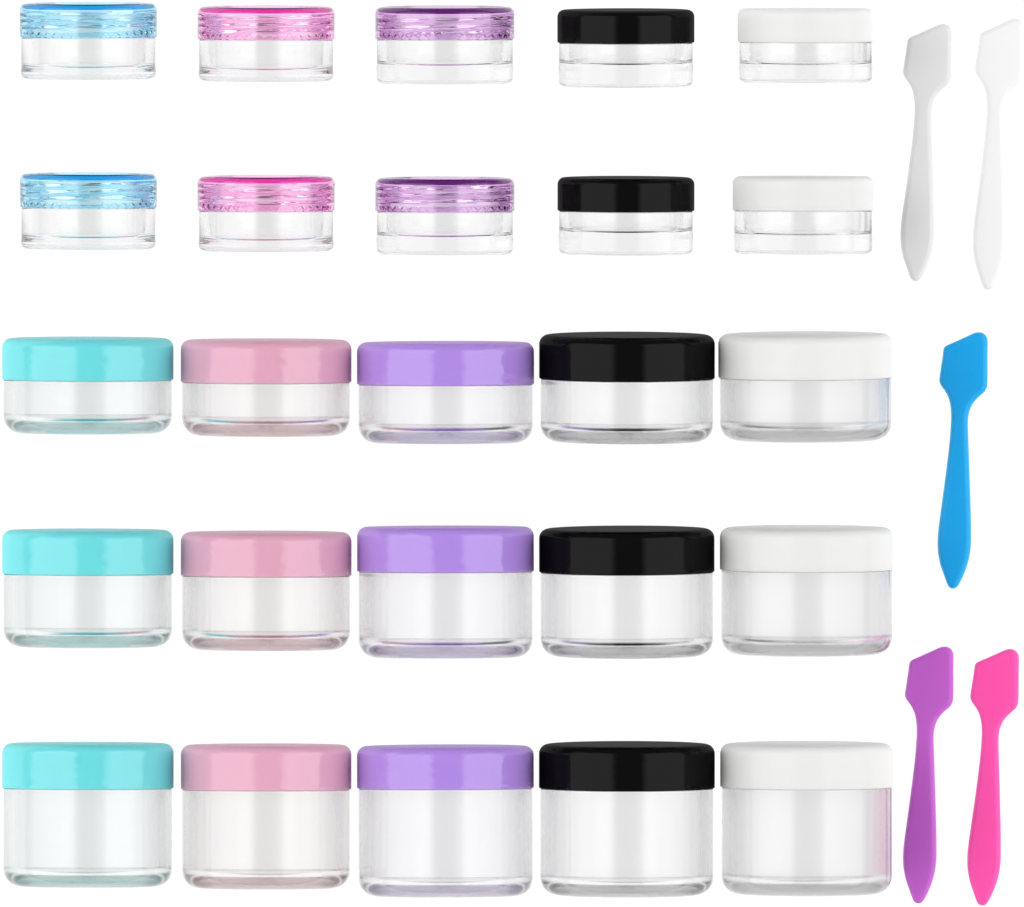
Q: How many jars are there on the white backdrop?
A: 25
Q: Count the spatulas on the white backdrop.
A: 5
